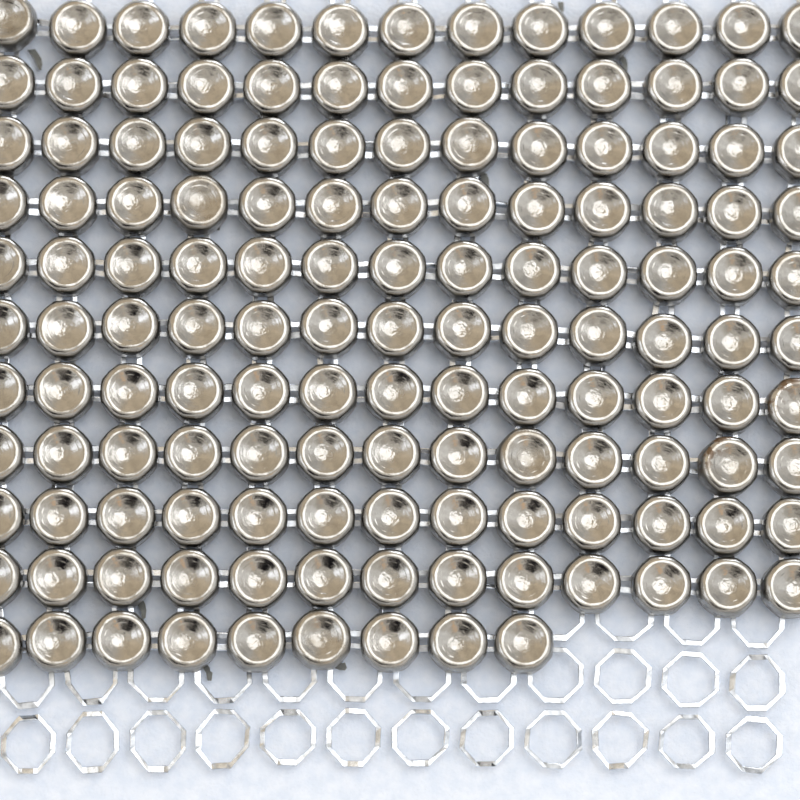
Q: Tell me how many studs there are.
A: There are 139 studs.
